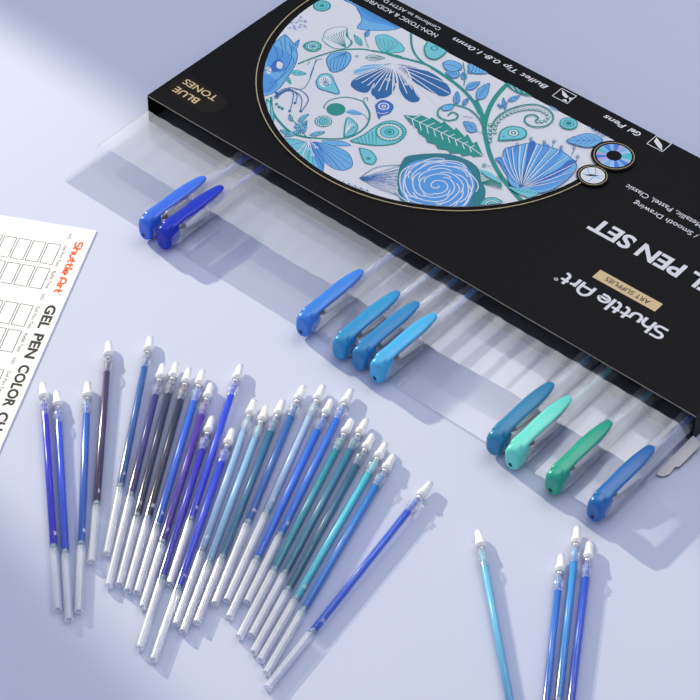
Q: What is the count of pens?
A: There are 10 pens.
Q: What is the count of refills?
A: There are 30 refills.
